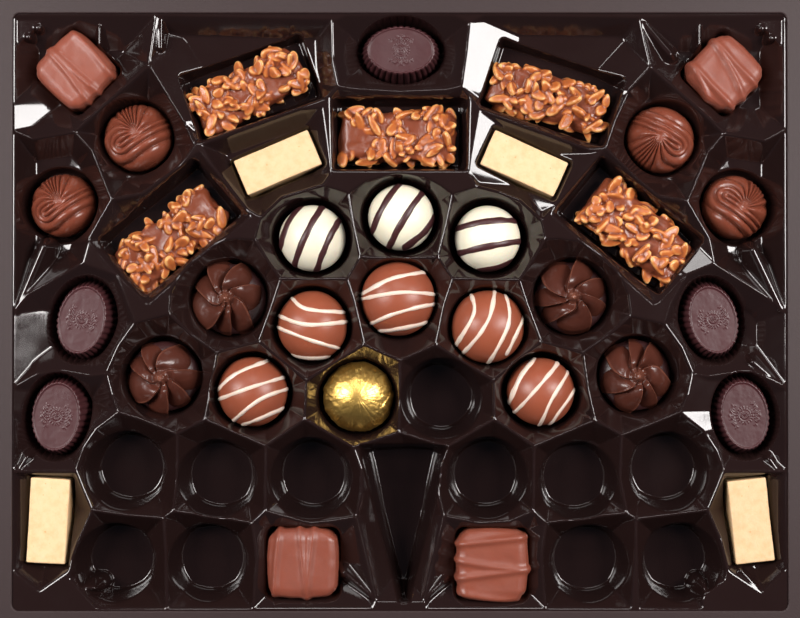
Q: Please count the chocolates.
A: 35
